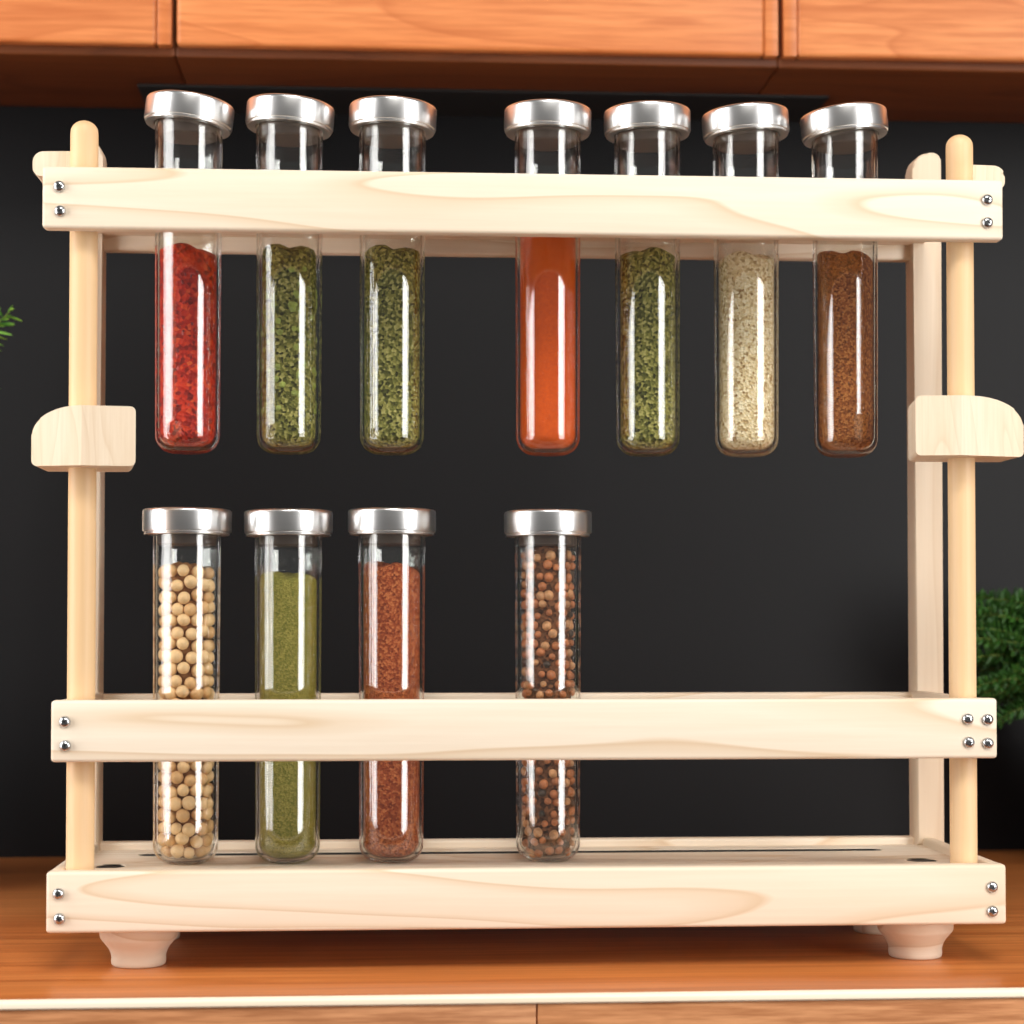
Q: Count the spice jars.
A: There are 11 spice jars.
